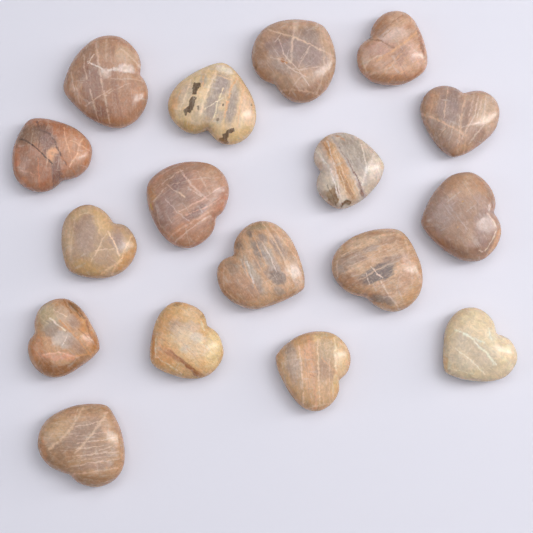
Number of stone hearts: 17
